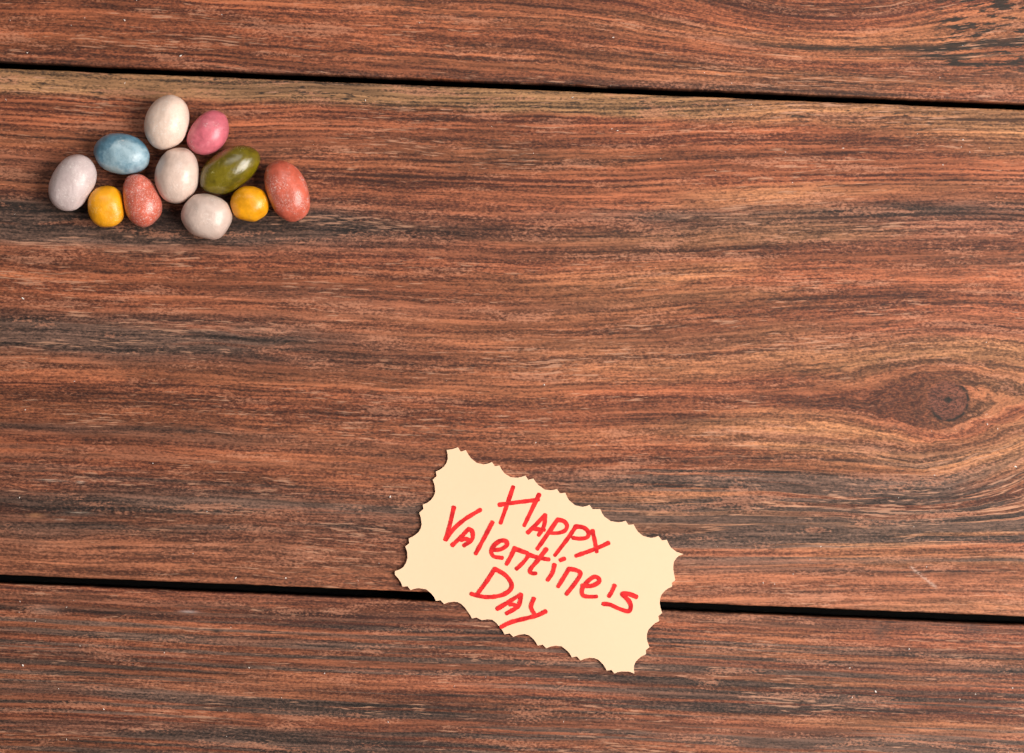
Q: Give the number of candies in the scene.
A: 11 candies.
